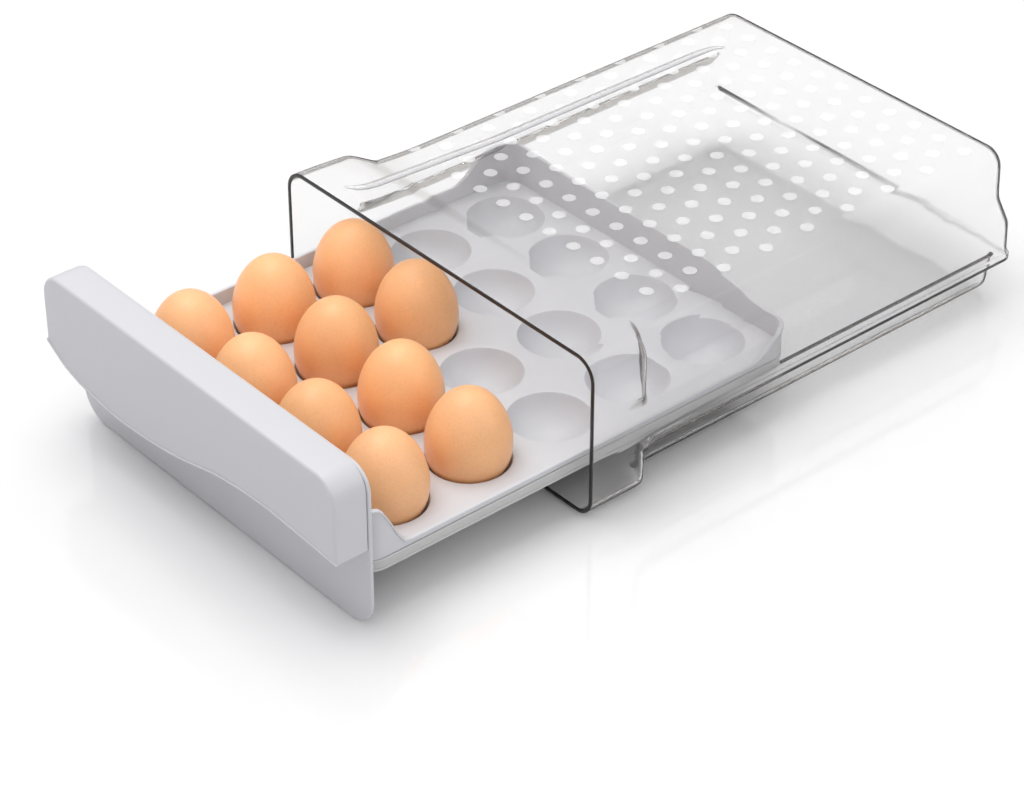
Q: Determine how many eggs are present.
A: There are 10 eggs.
